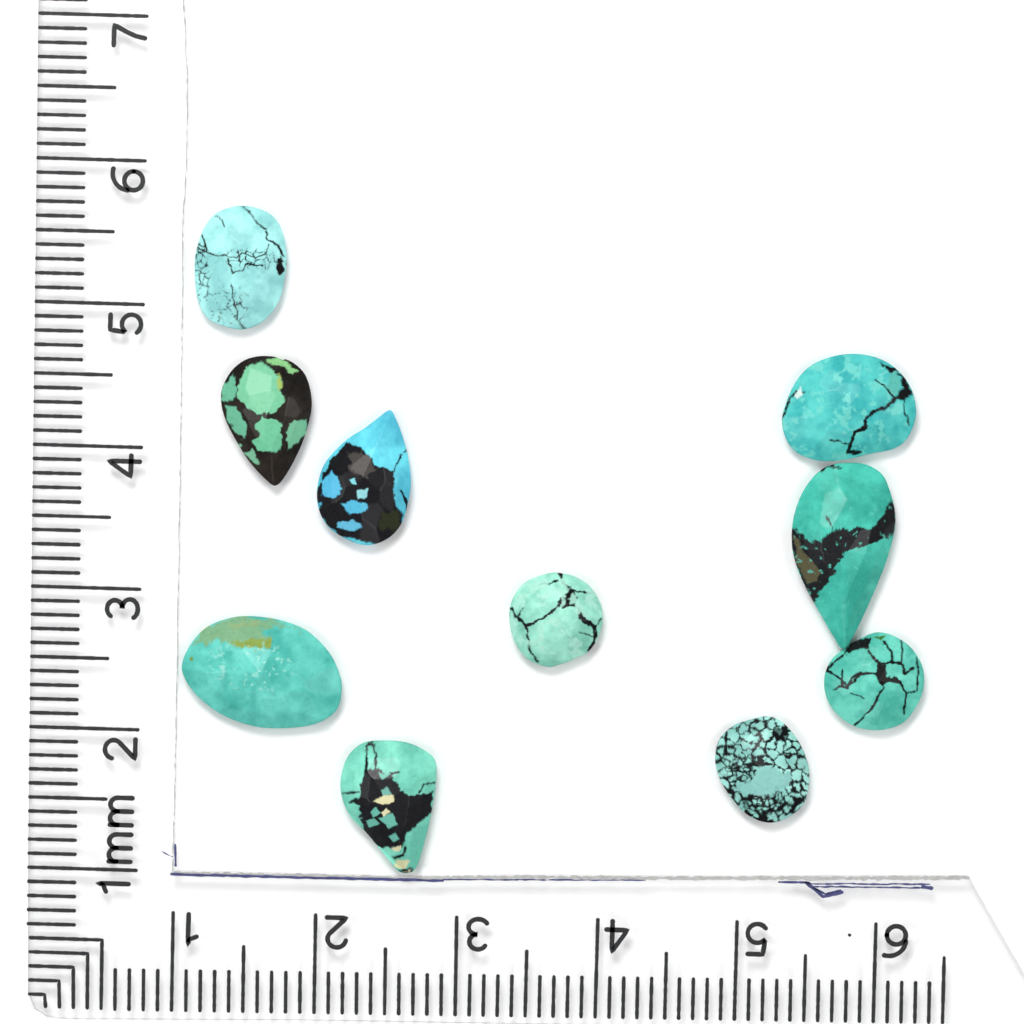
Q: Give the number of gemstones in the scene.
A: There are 10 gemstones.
